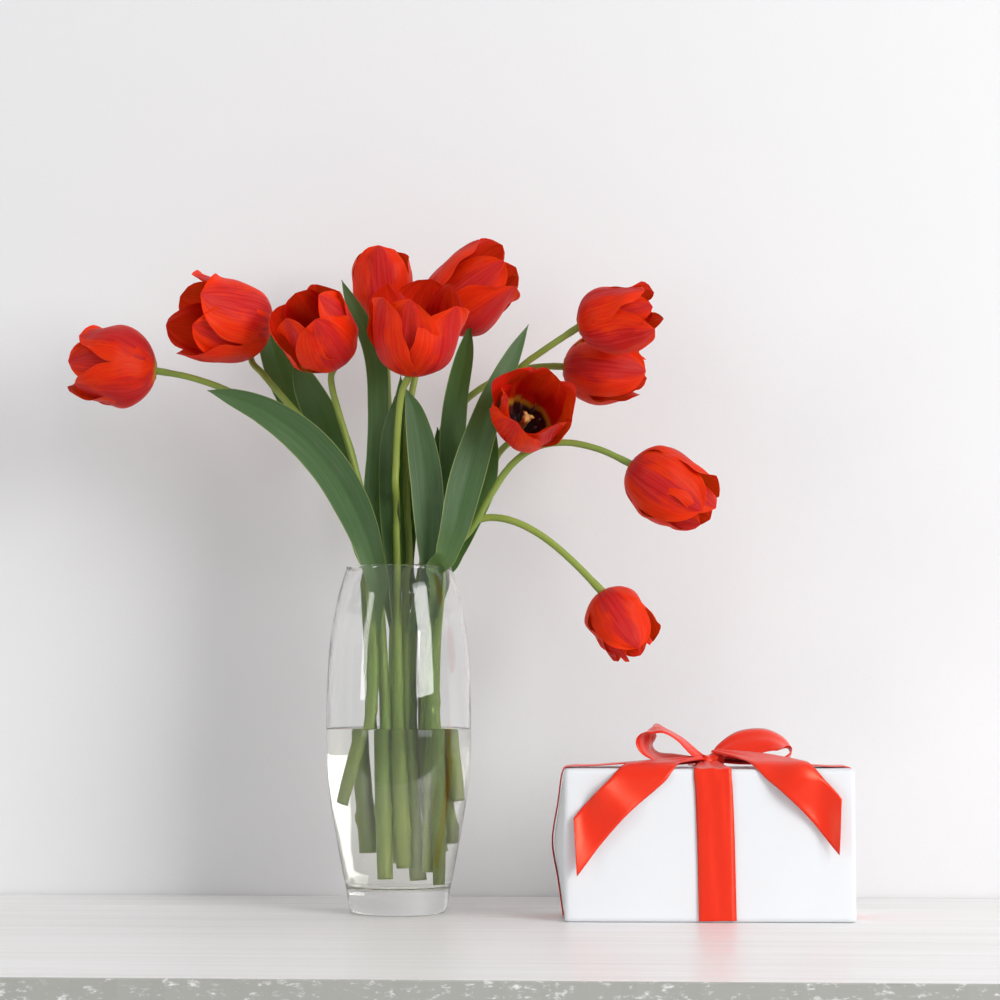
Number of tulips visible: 11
